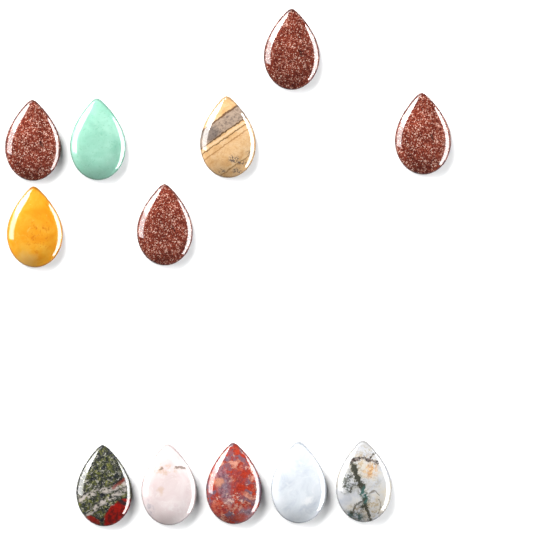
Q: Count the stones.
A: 12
